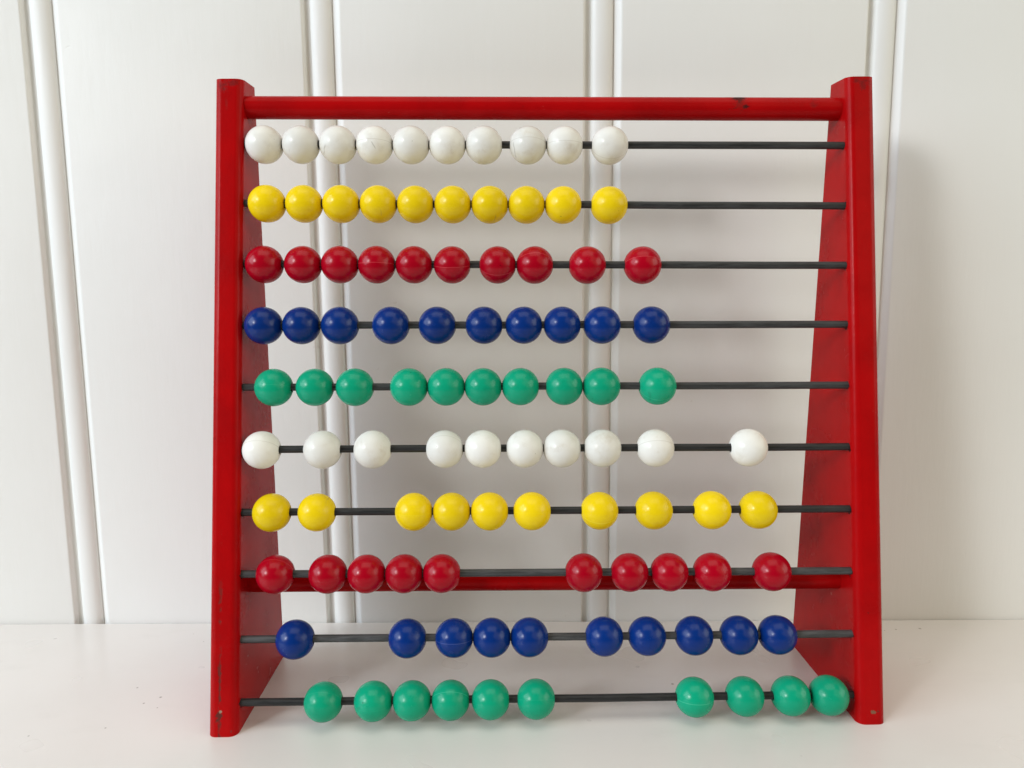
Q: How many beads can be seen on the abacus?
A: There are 100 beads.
